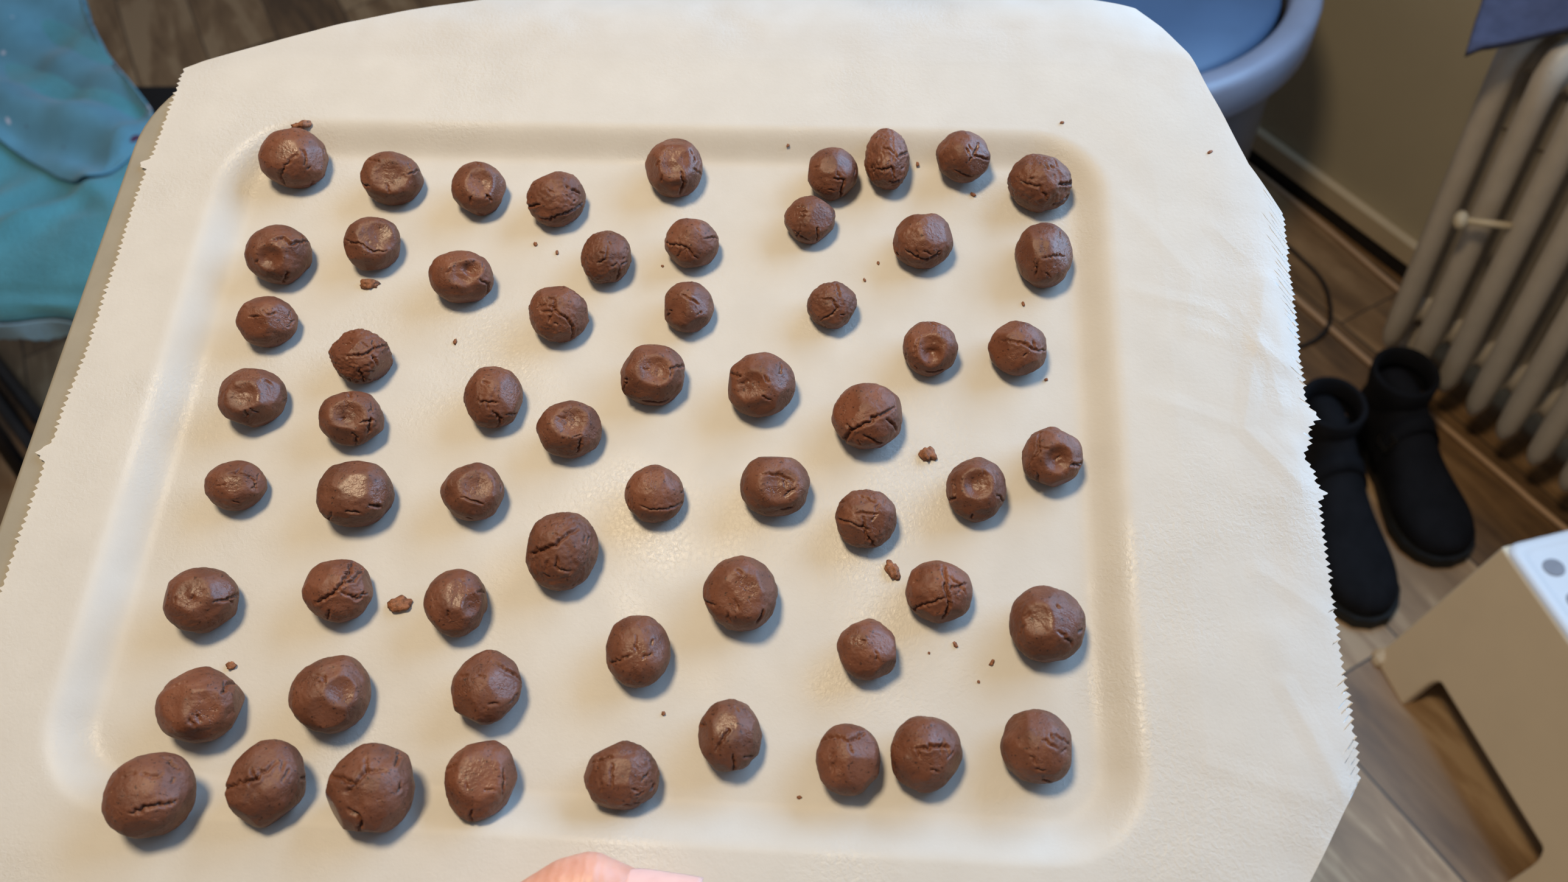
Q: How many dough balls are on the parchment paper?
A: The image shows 60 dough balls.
